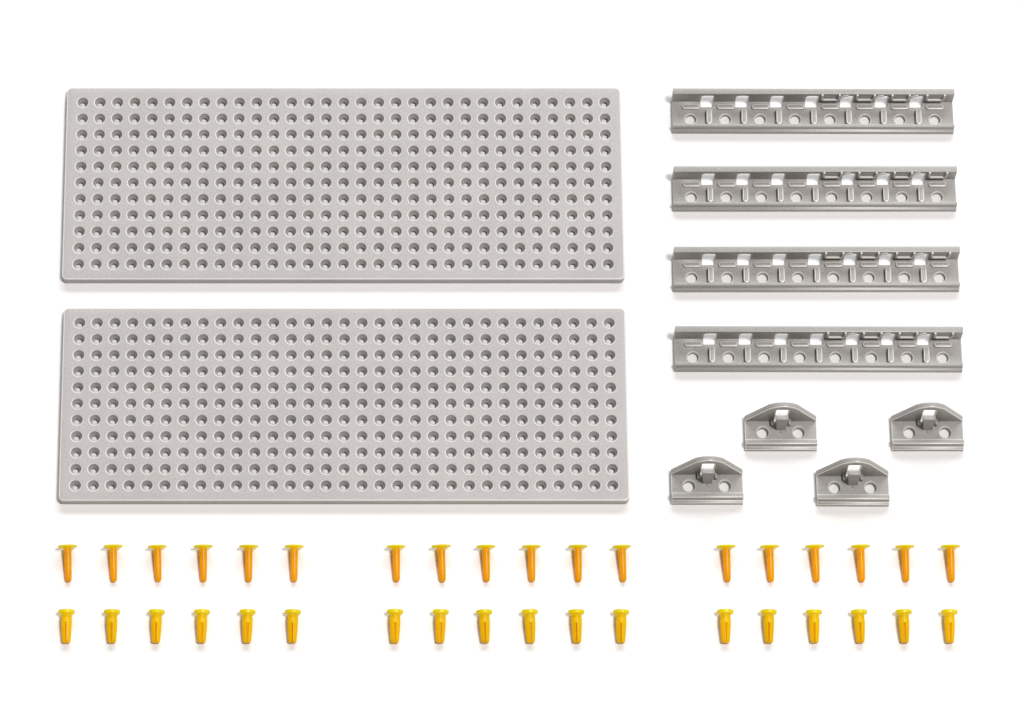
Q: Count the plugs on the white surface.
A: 18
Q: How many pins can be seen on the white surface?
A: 18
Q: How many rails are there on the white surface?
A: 4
